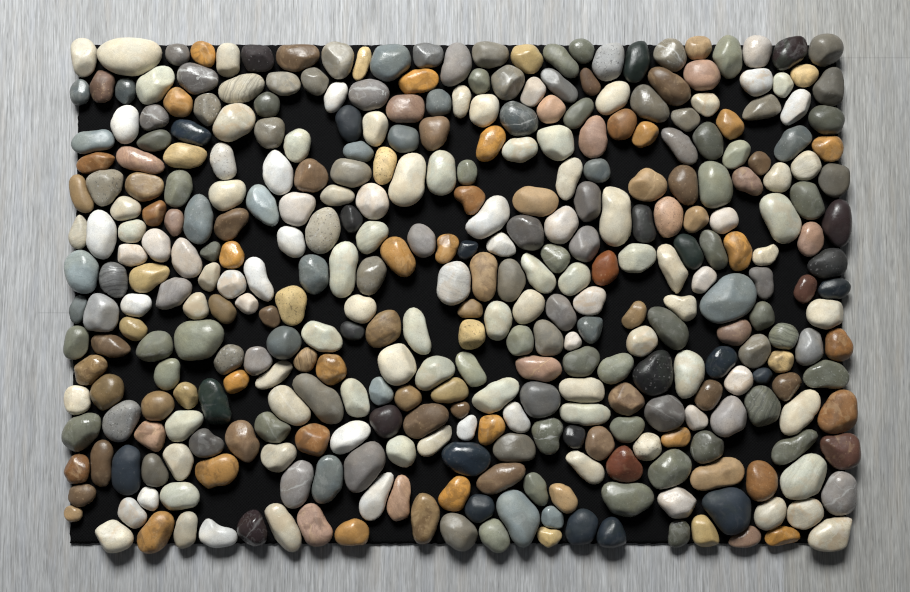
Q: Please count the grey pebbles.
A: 117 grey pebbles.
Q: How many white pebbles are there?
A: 107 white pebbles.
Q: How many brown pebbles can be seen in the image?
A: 103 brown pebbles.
